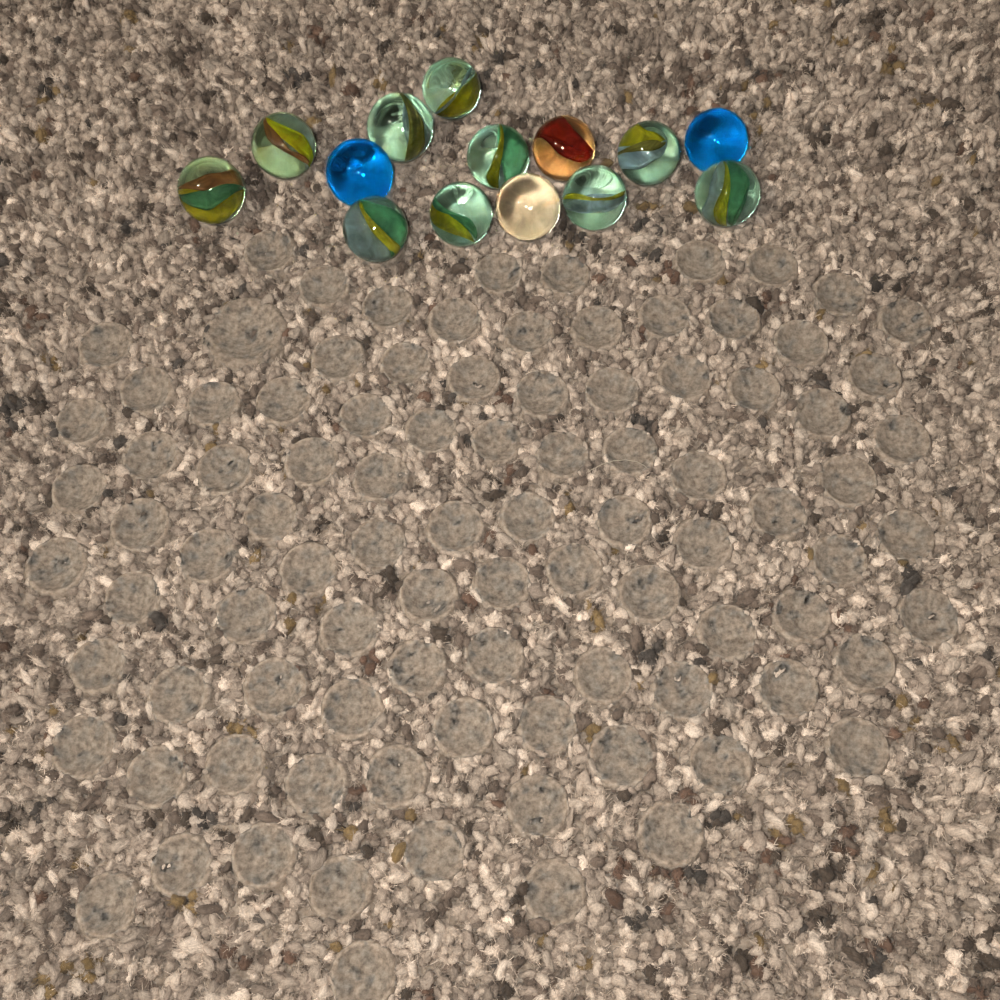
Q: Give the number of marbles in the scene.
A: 14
